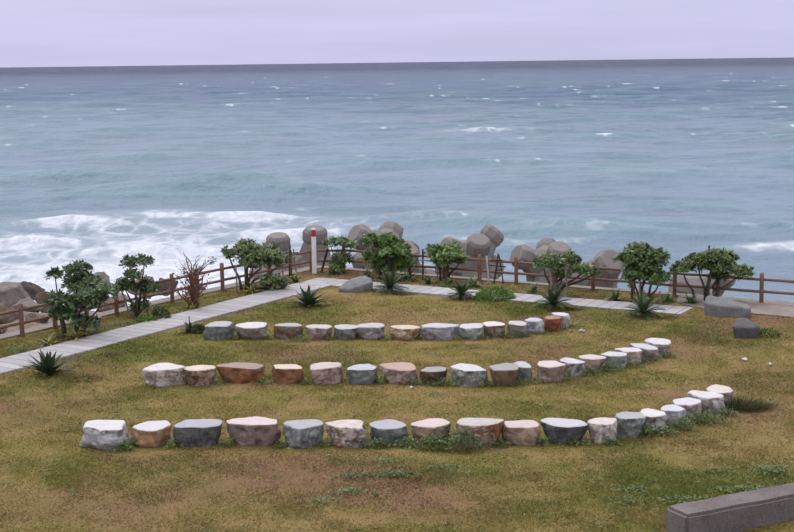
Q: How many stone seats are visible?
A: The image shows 50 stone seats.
